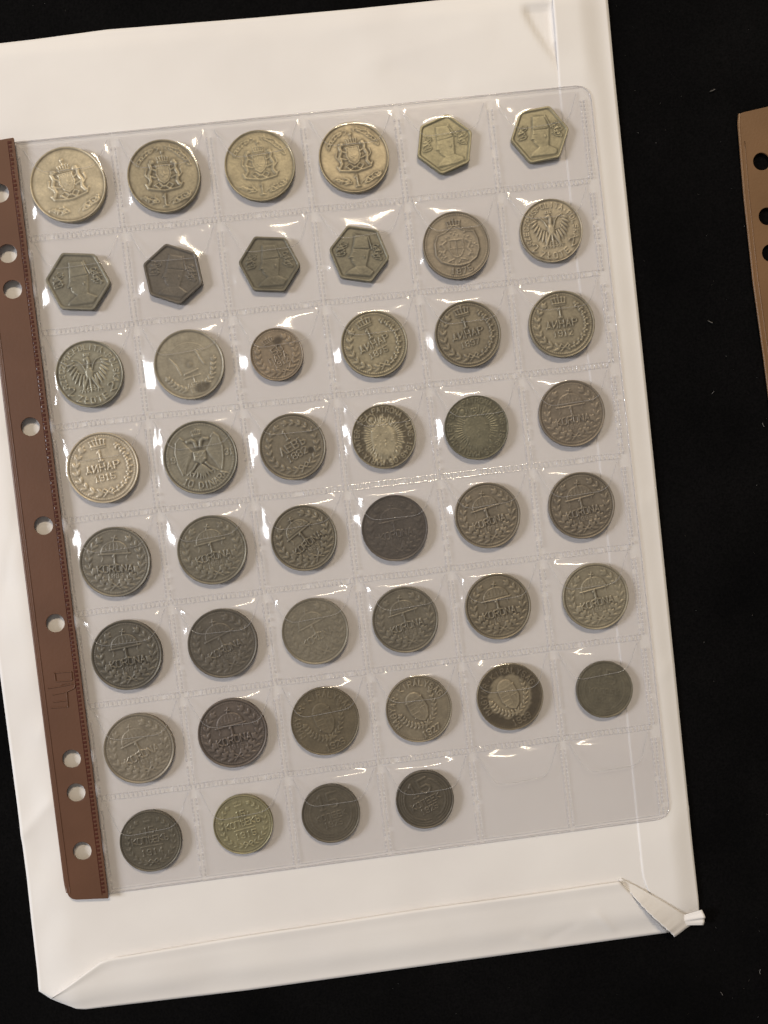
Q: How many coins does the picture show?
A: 46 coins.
